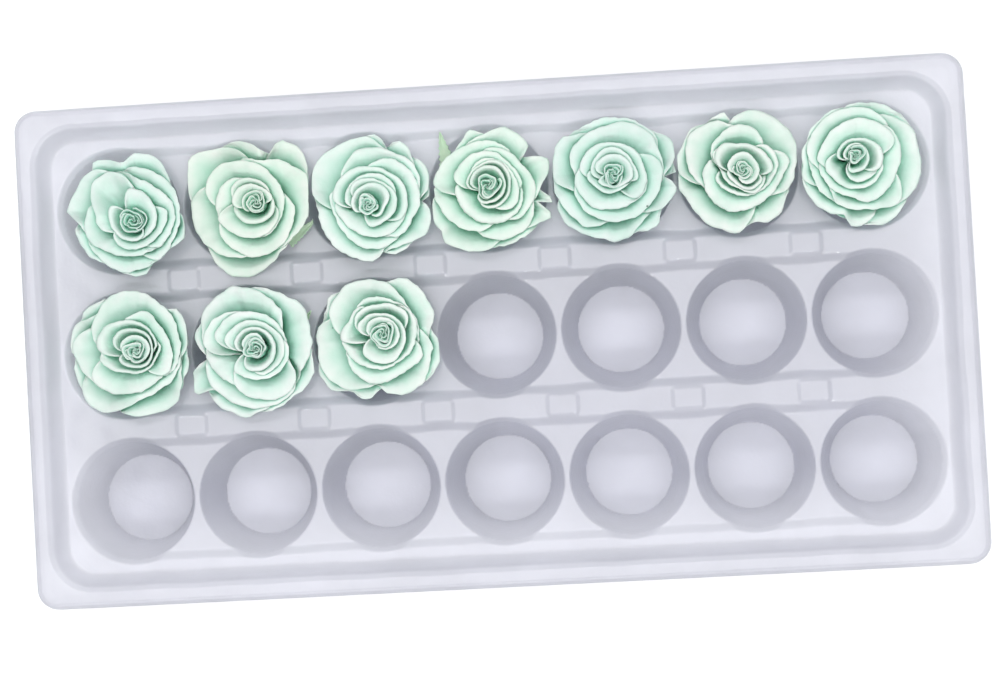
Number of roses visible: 10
